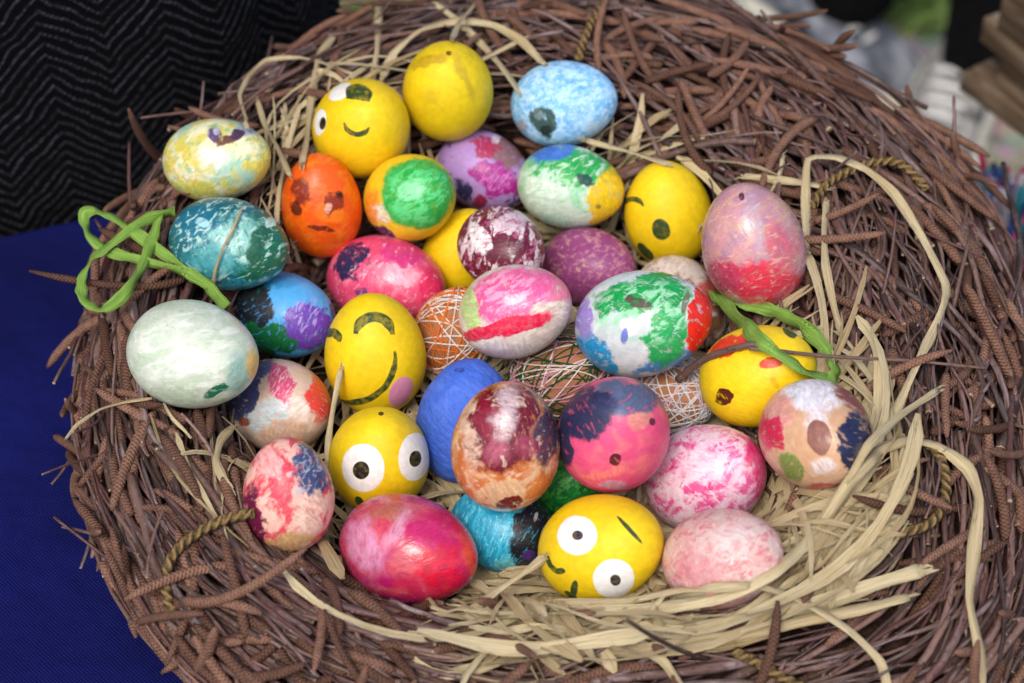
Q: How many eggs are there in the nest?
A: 38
